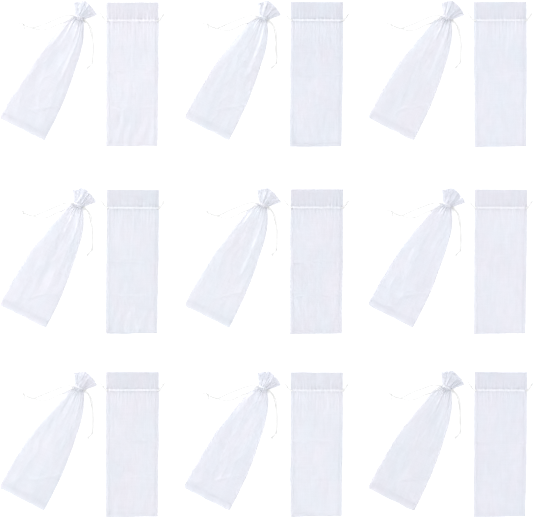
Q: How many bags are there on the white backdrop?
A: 18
